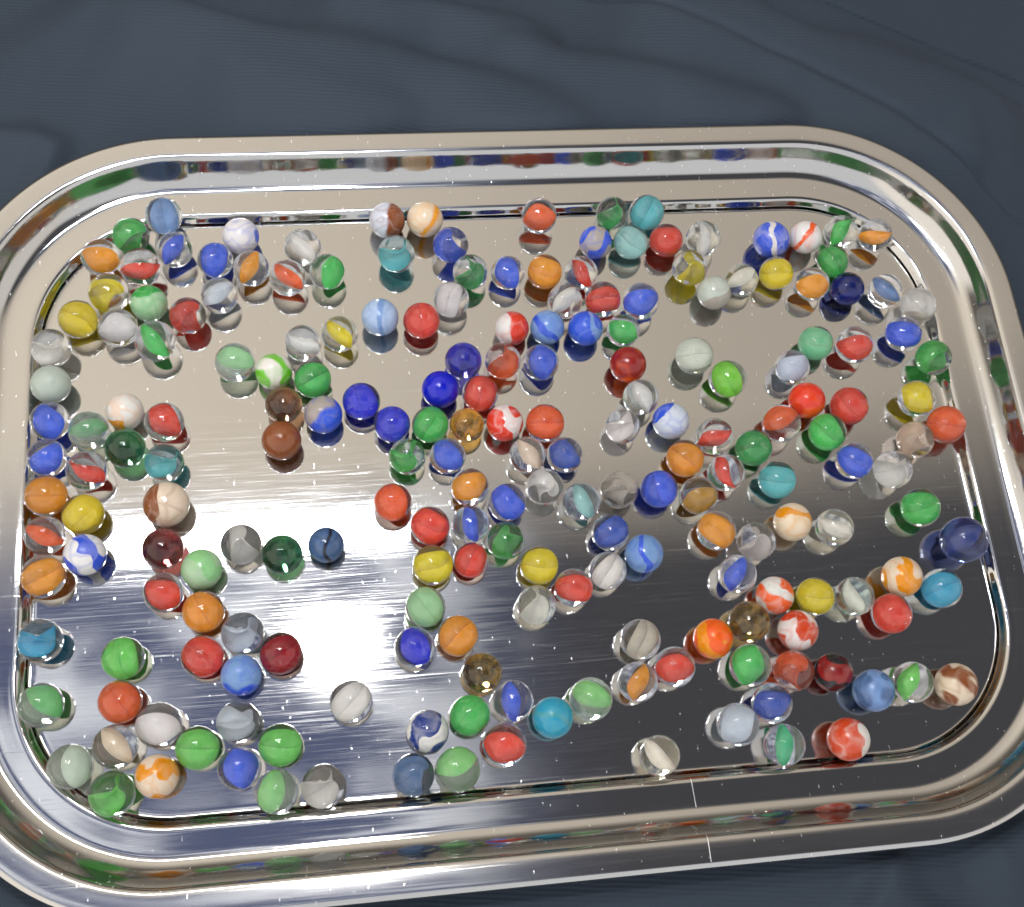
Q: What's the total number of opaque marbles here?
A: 40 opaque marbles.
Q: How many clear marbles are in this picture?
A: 168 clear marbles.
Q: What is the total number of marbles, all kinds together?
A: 208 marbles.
